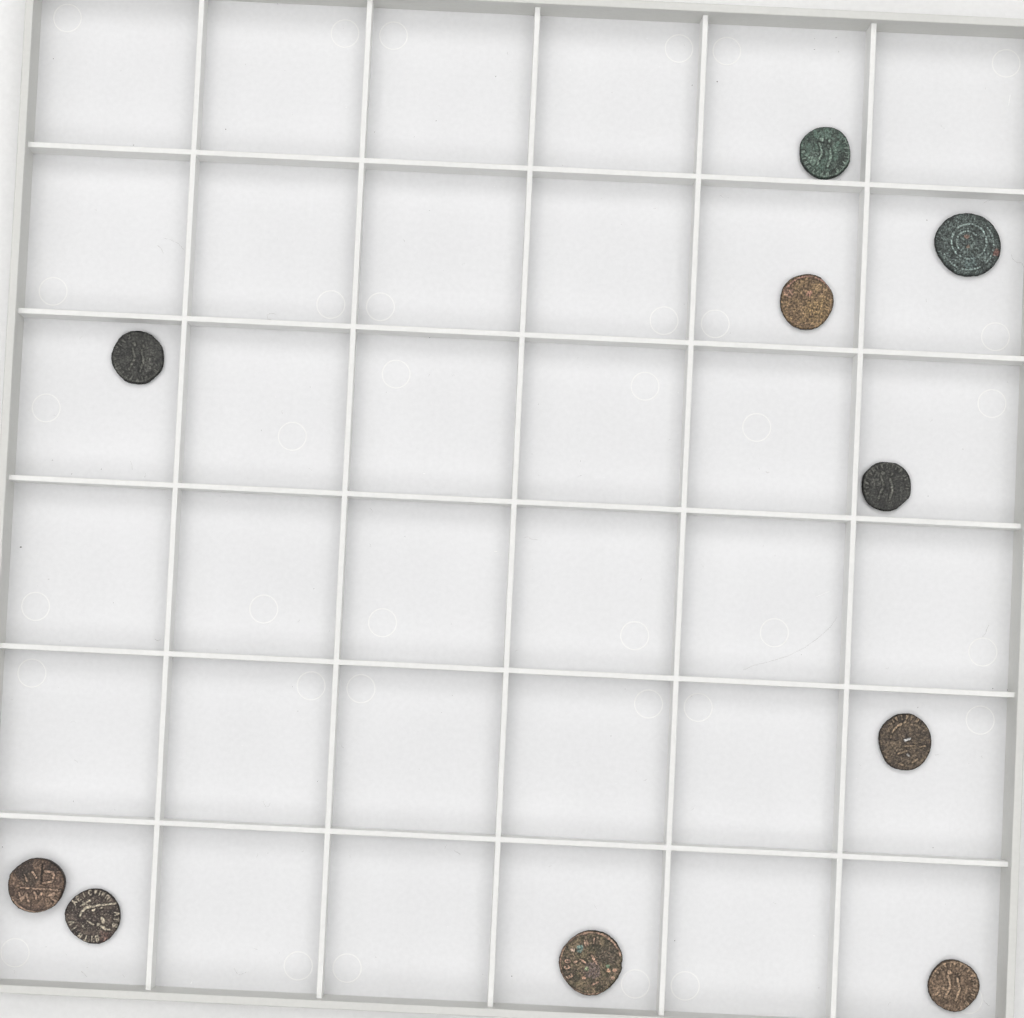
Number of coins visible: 10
